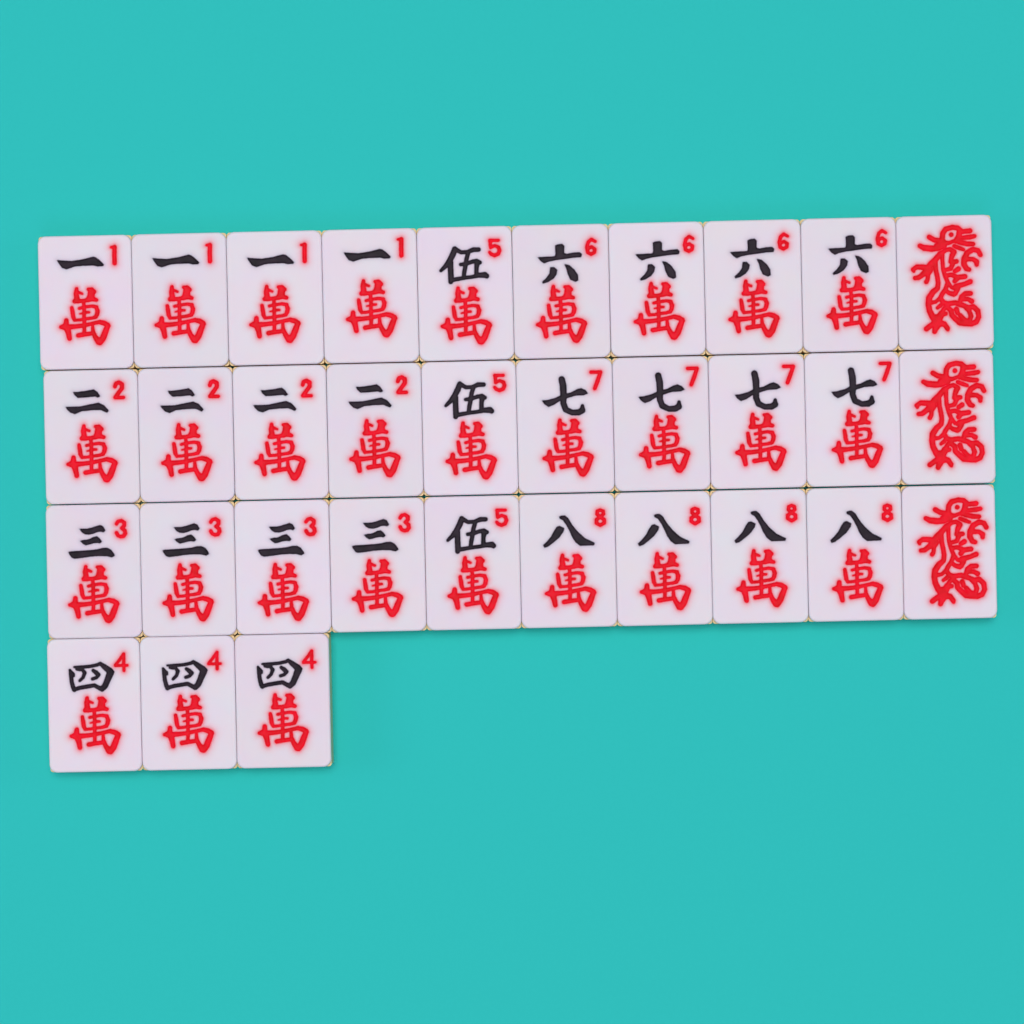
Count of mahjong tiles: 33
